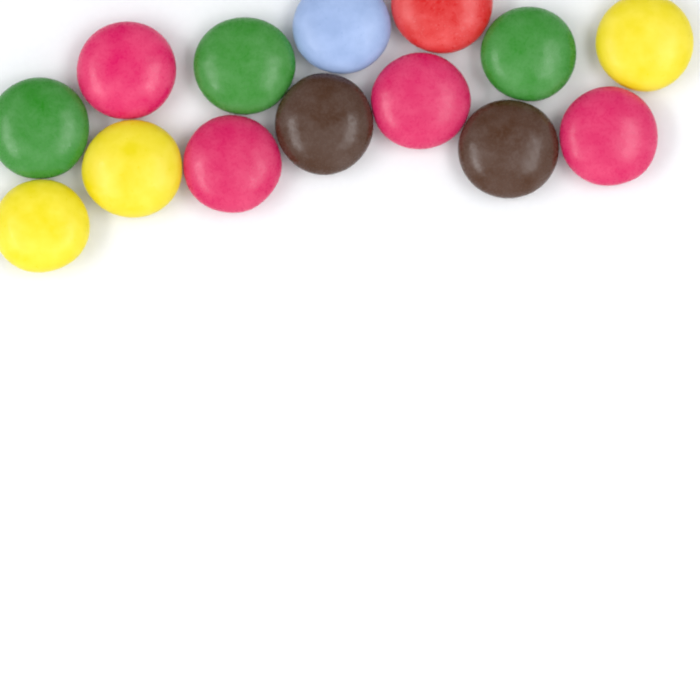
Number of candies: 14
